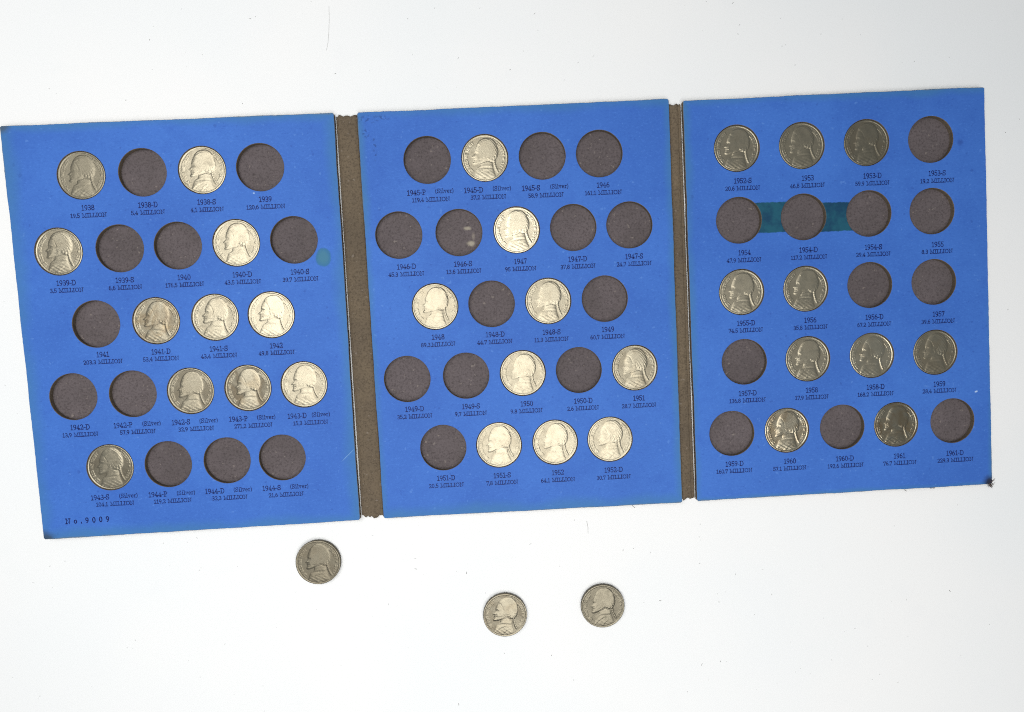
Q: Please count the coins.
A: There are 33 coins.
